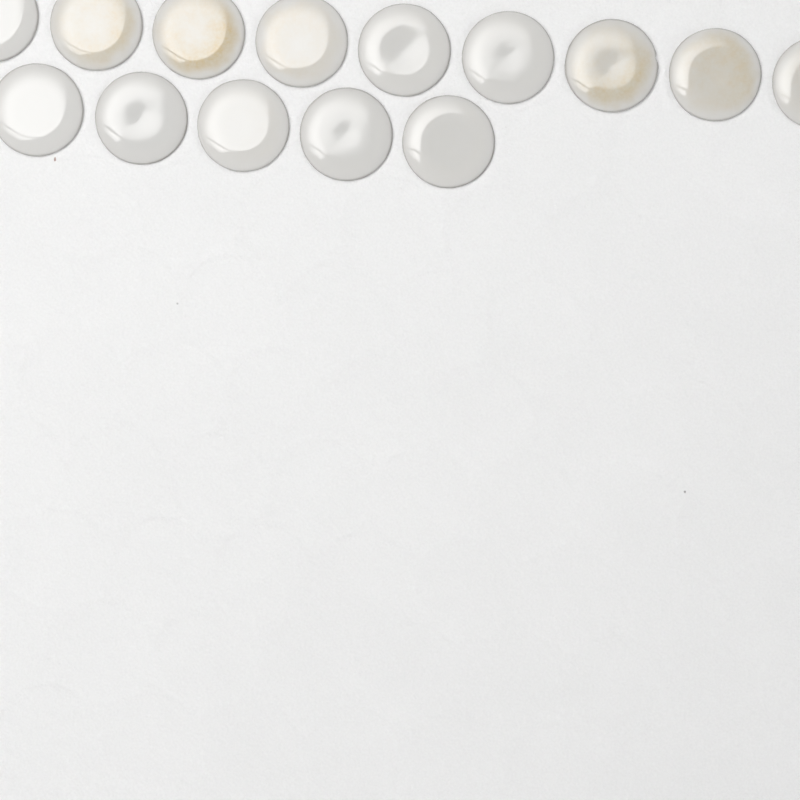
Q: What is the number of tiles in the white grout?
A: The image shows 14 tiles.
